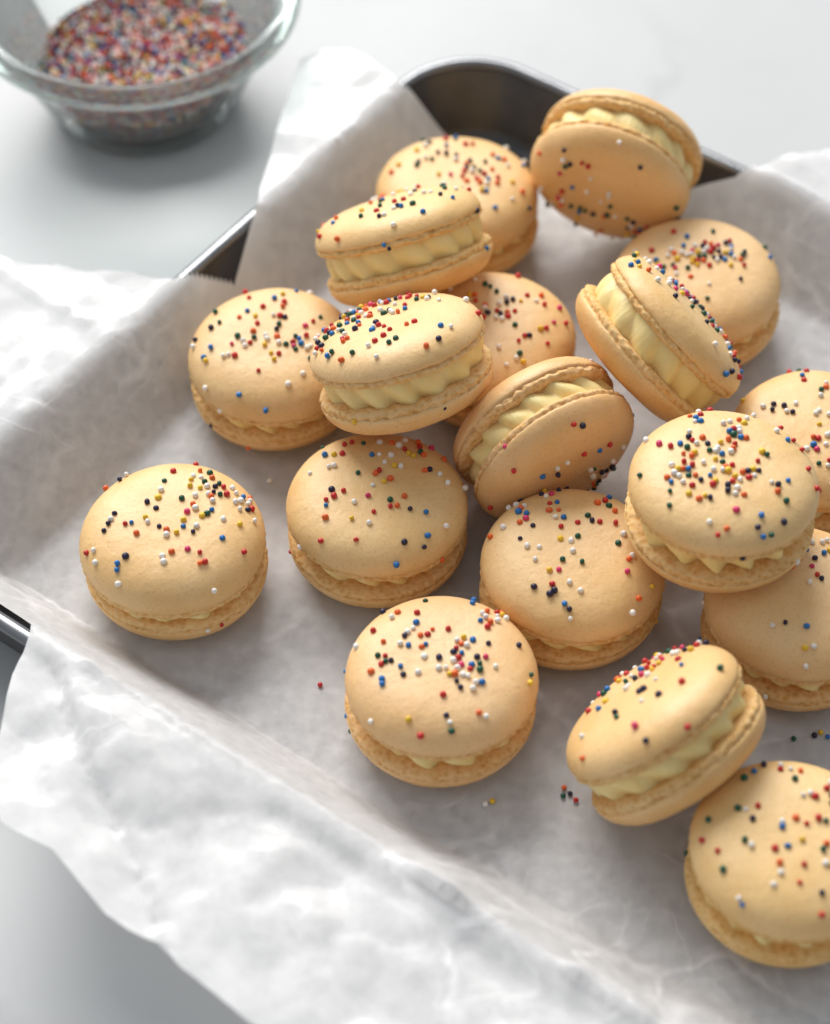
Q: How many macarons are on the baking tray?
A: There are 18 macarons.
